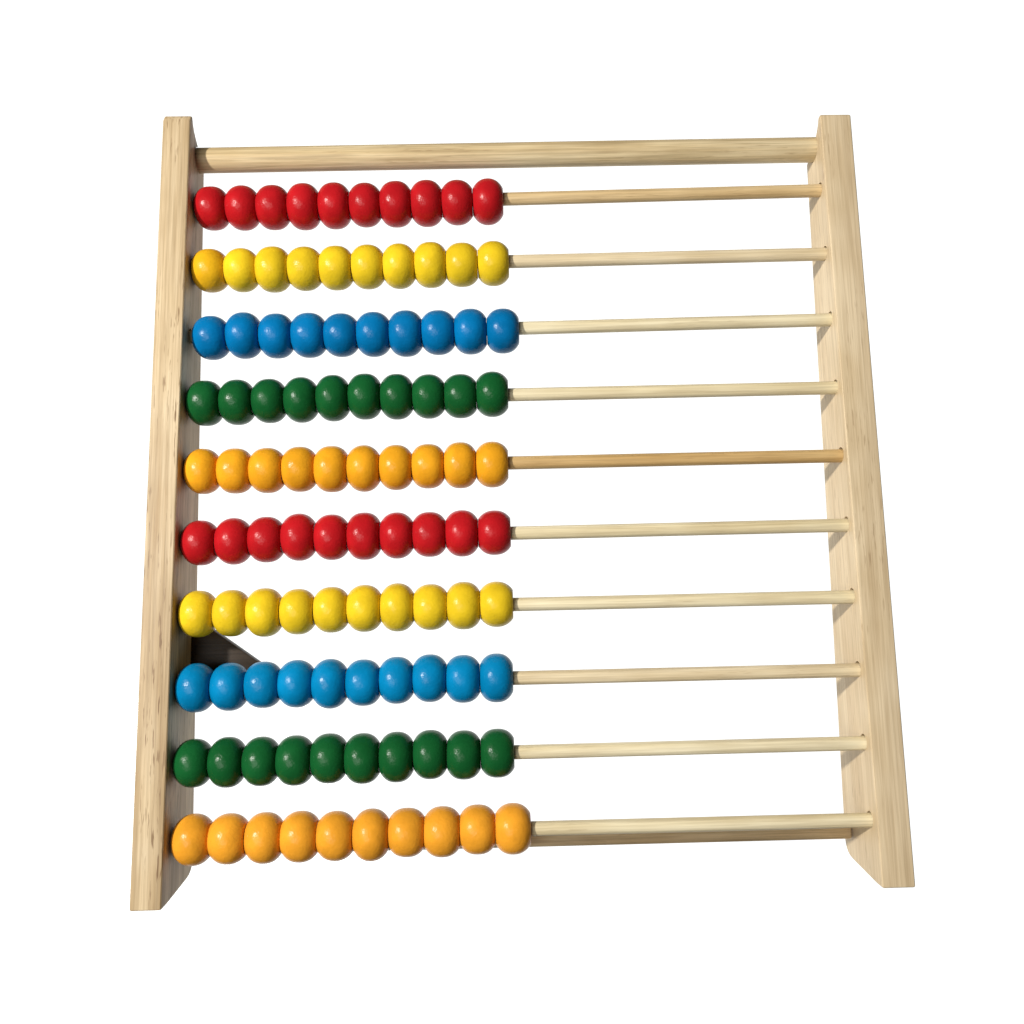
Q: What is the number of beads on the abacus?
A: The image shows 100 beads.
